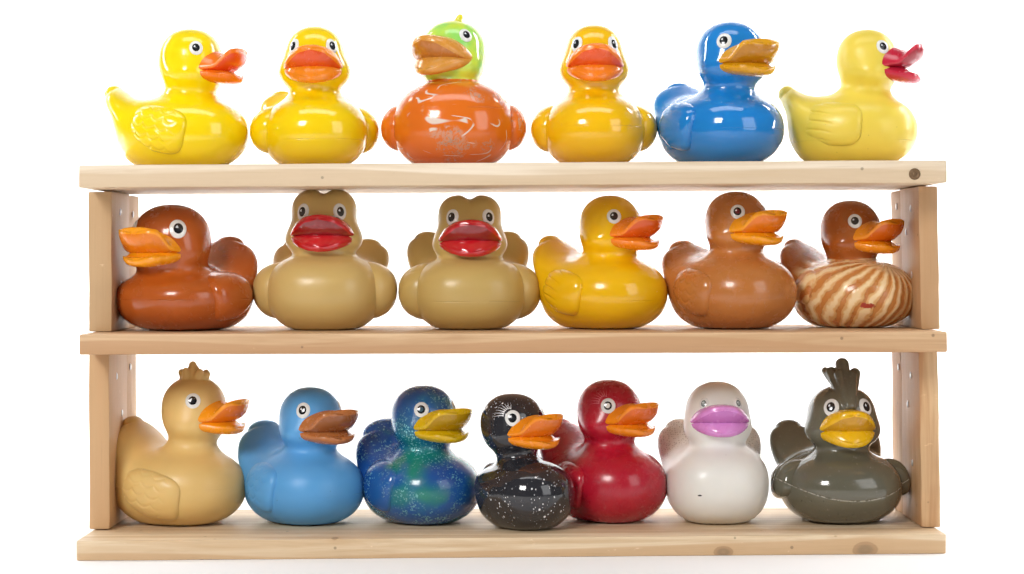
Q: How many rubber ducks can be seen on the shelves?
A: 19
